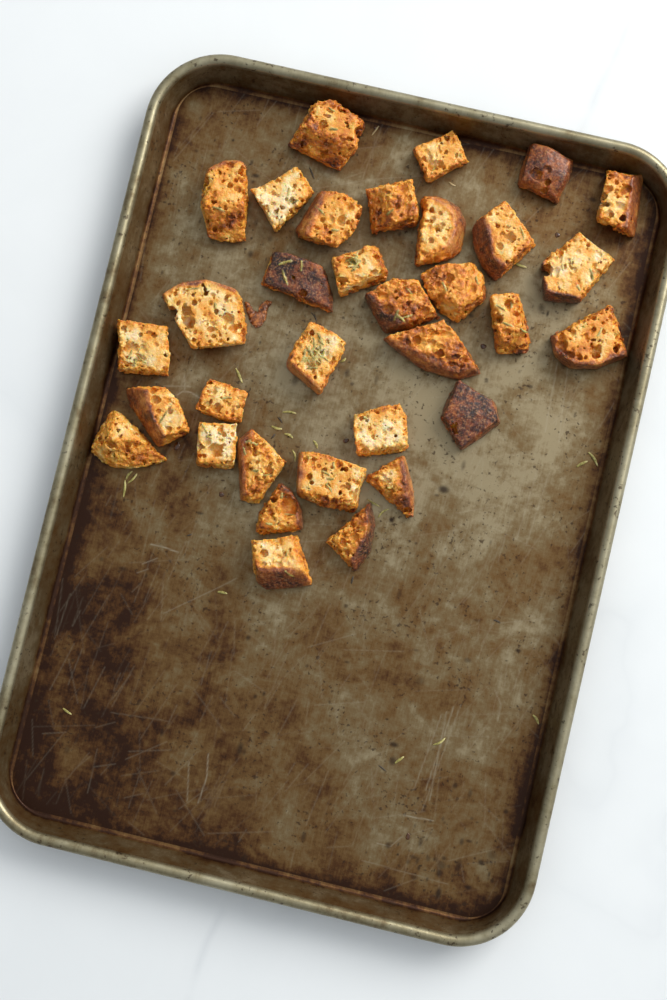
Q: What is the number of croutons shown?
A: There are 33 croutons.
